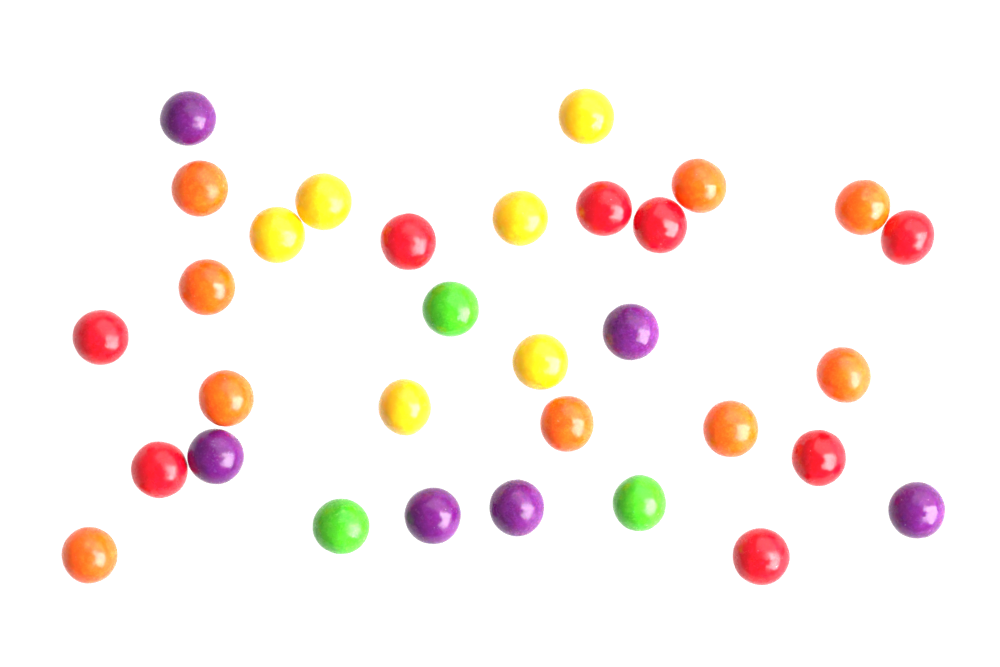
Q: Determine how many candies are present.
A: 32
